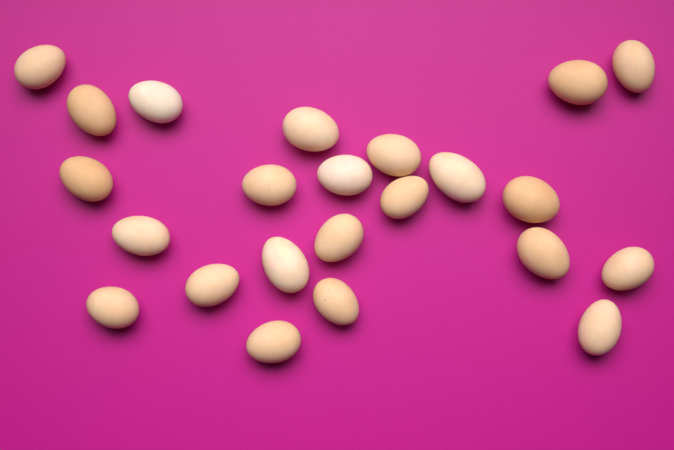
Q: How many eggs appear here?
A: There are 23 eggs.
